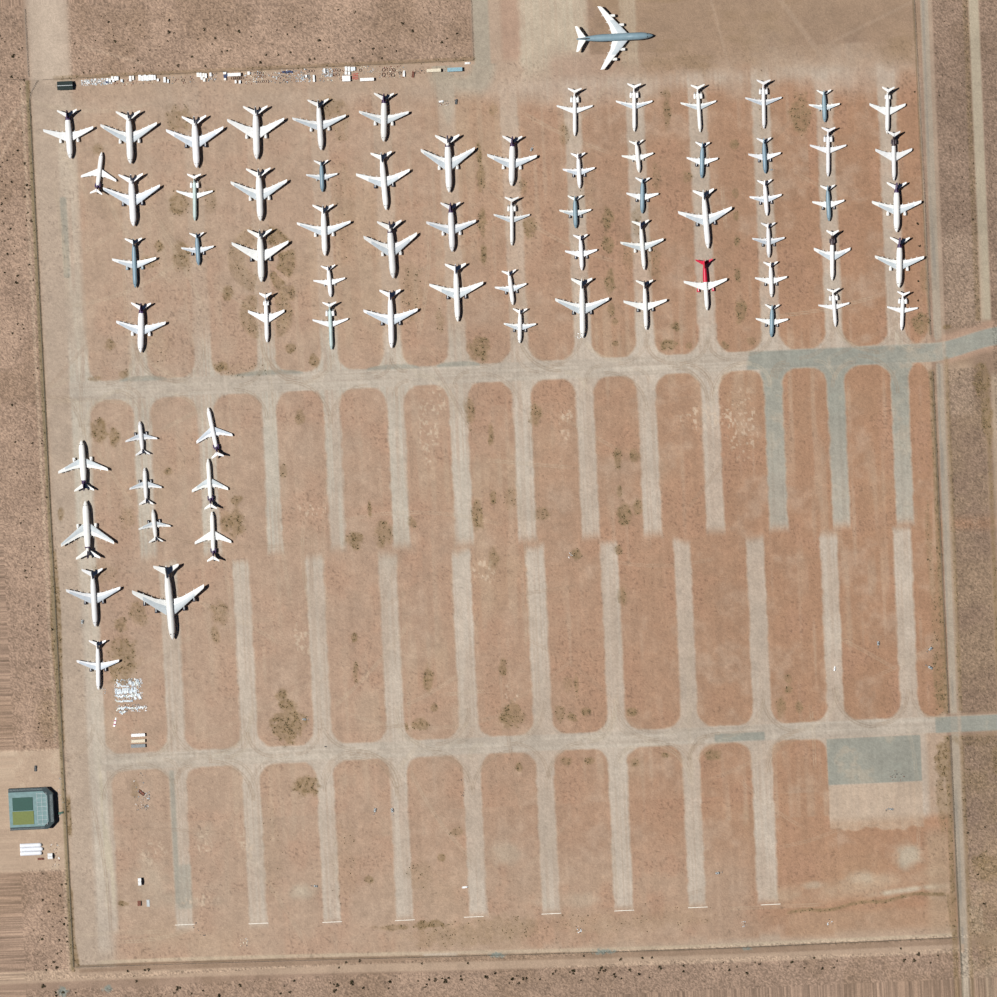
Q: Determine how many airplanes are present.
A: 71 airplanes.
